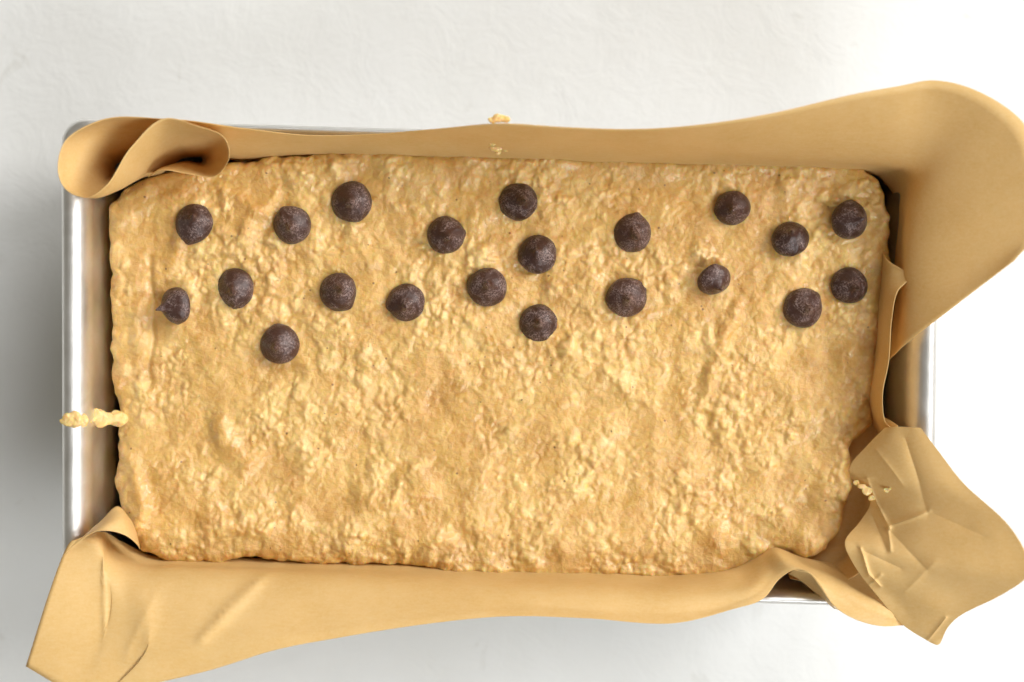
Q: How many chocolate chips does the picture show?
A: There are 21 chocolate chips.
